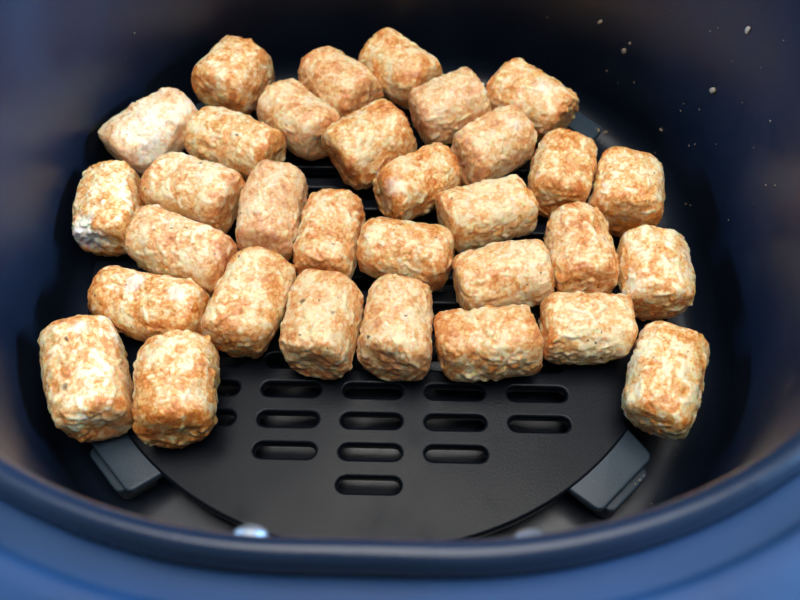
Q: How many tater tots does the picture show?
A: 32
